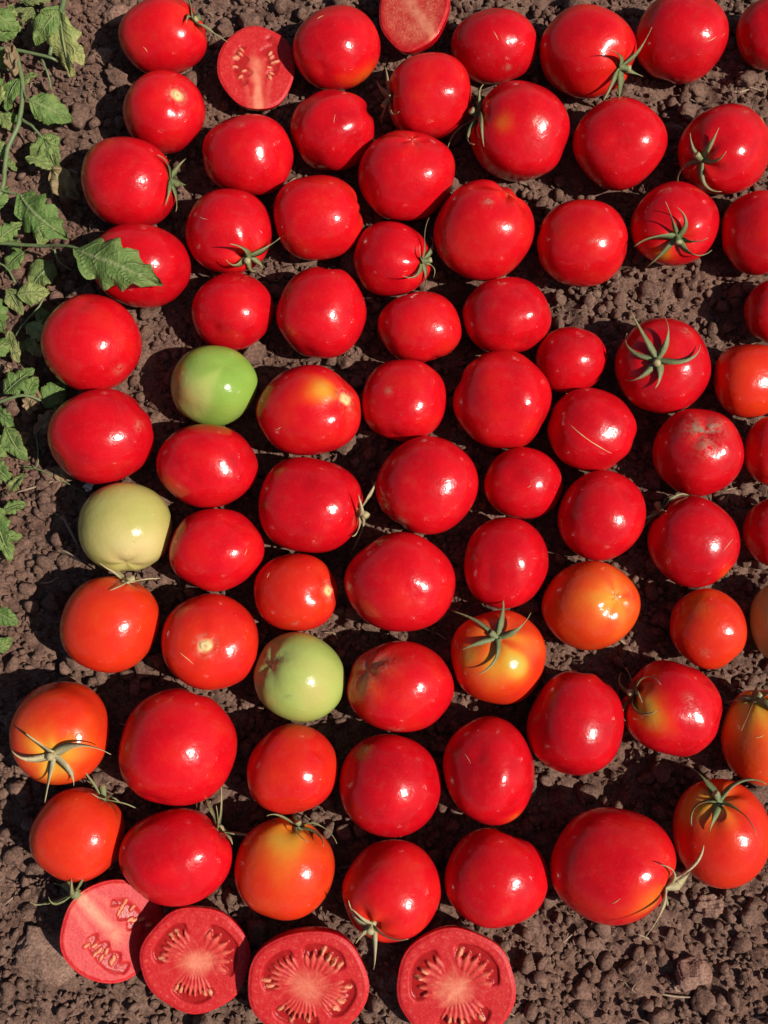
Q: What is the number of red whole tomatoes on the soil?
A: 71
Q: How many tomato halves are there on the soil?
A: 6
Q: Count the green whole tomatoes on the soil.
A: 4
